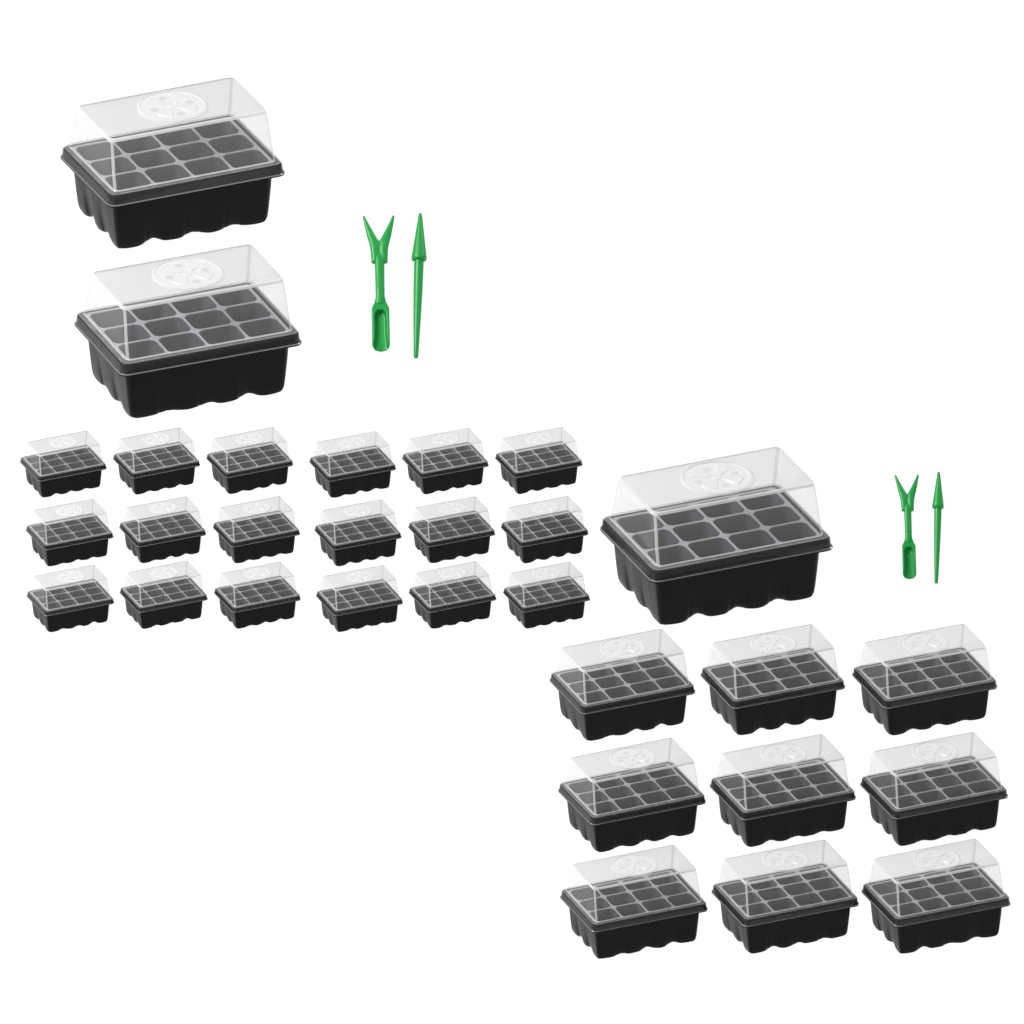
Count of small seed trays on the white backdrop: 18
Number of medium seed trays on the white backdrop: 9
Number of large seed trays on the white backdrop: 3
